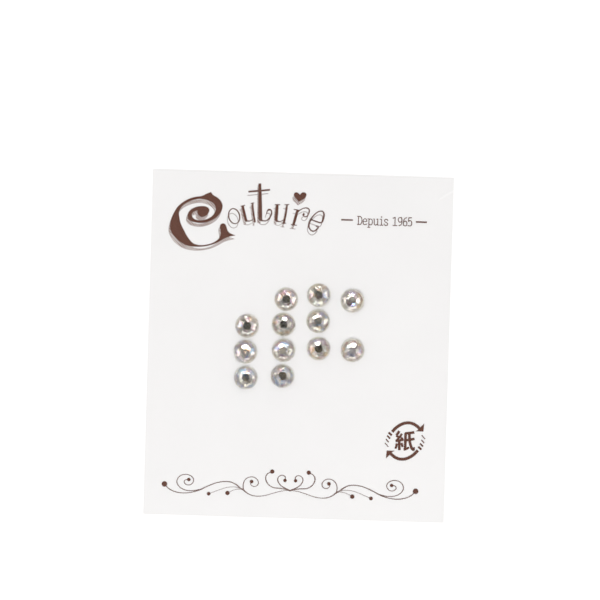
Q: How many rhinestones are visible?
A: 12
